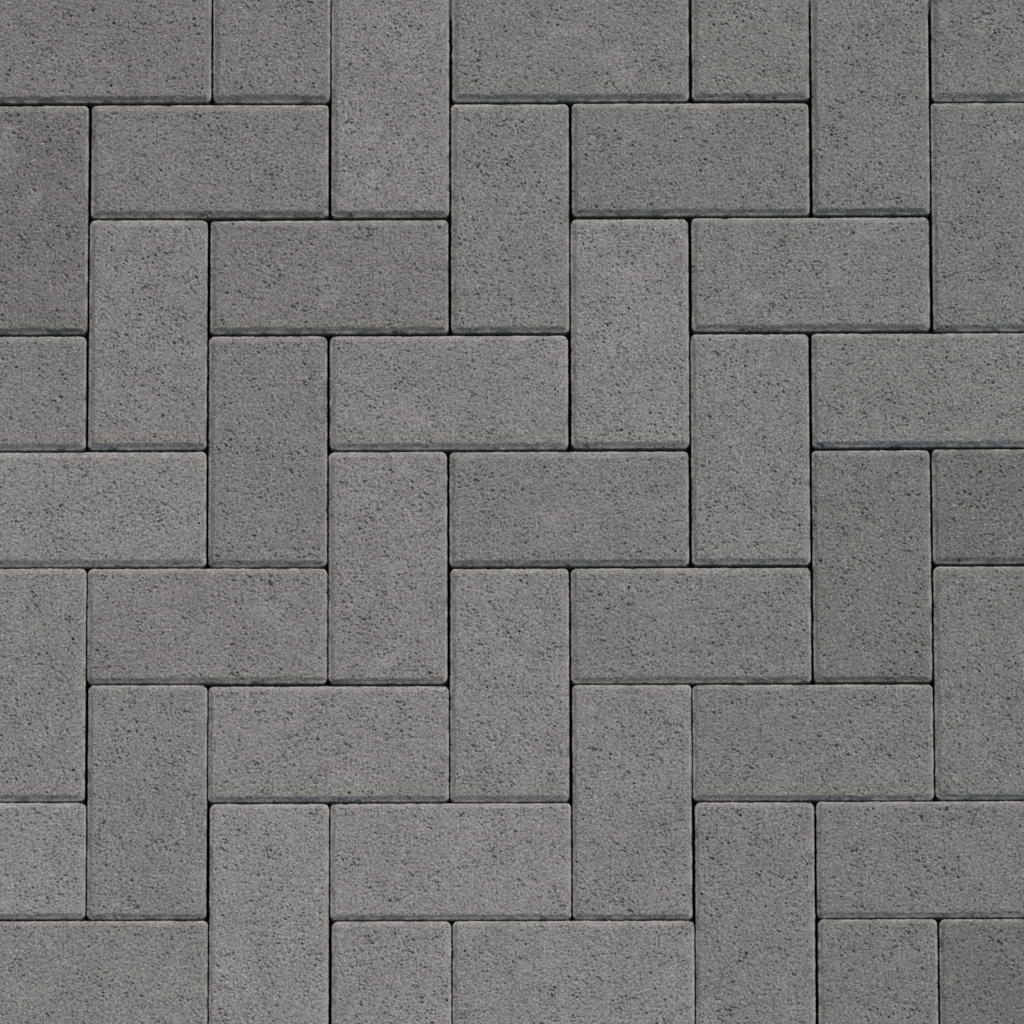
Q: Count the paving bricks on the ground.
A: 45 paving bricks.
